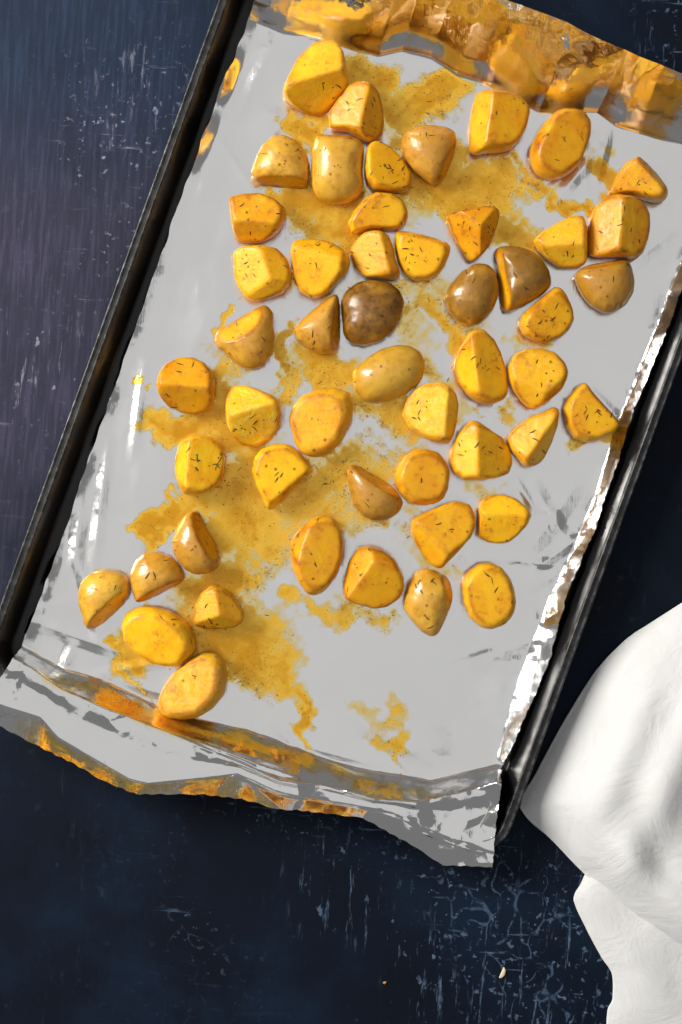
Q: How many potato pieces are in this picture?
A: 51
